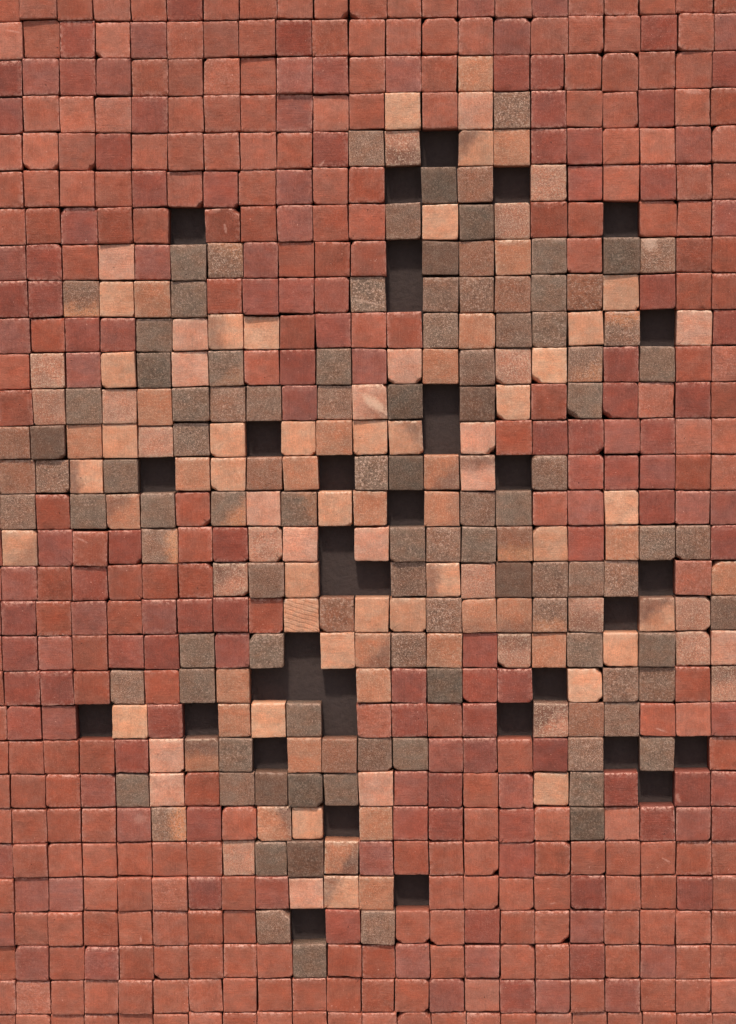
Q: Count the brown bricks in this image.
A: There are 106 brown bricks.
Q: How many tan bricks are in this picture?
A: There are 102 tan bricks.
